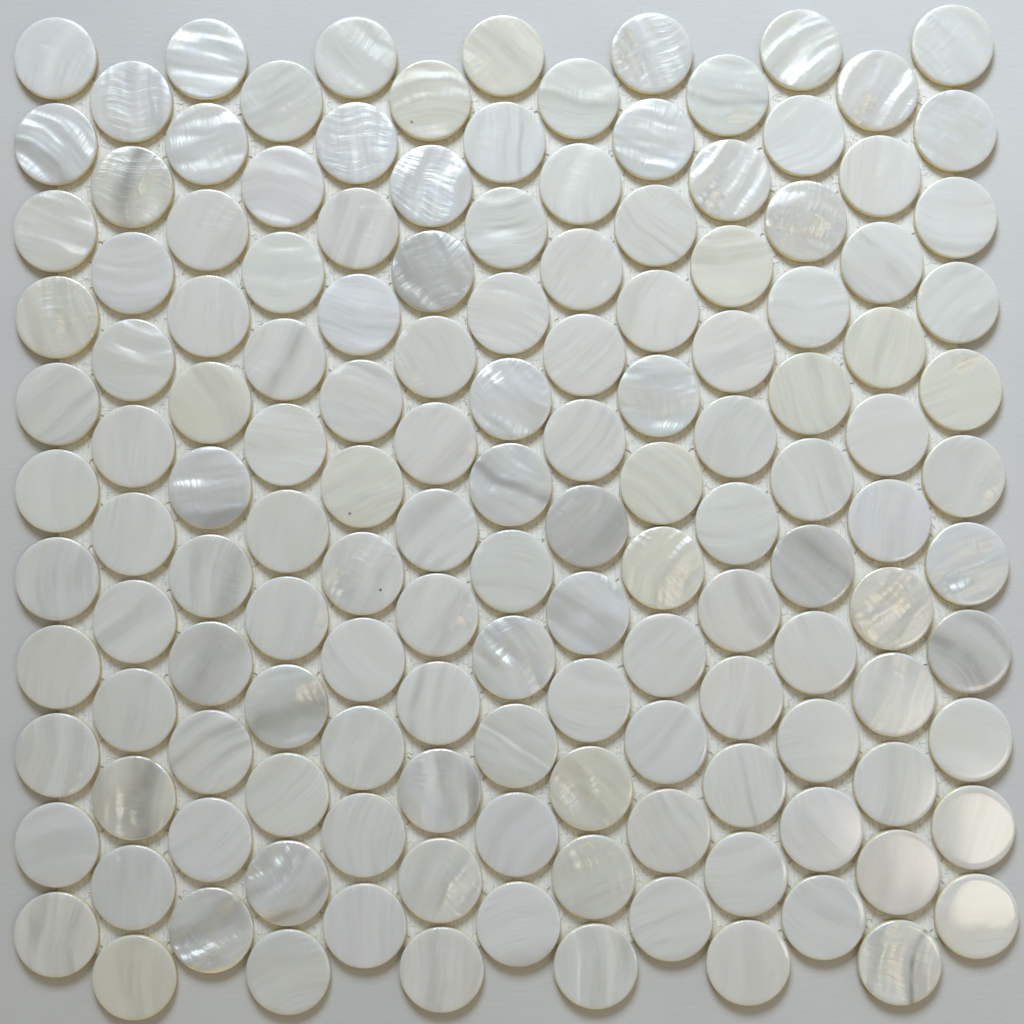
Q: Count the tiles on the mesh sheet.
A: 143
